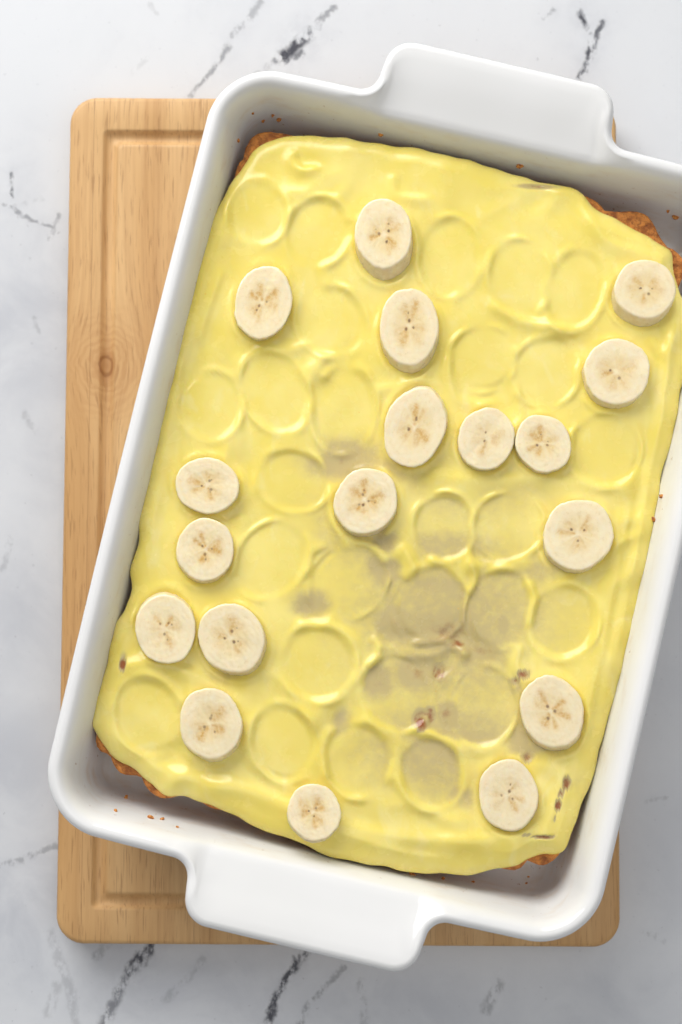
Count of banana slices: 18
